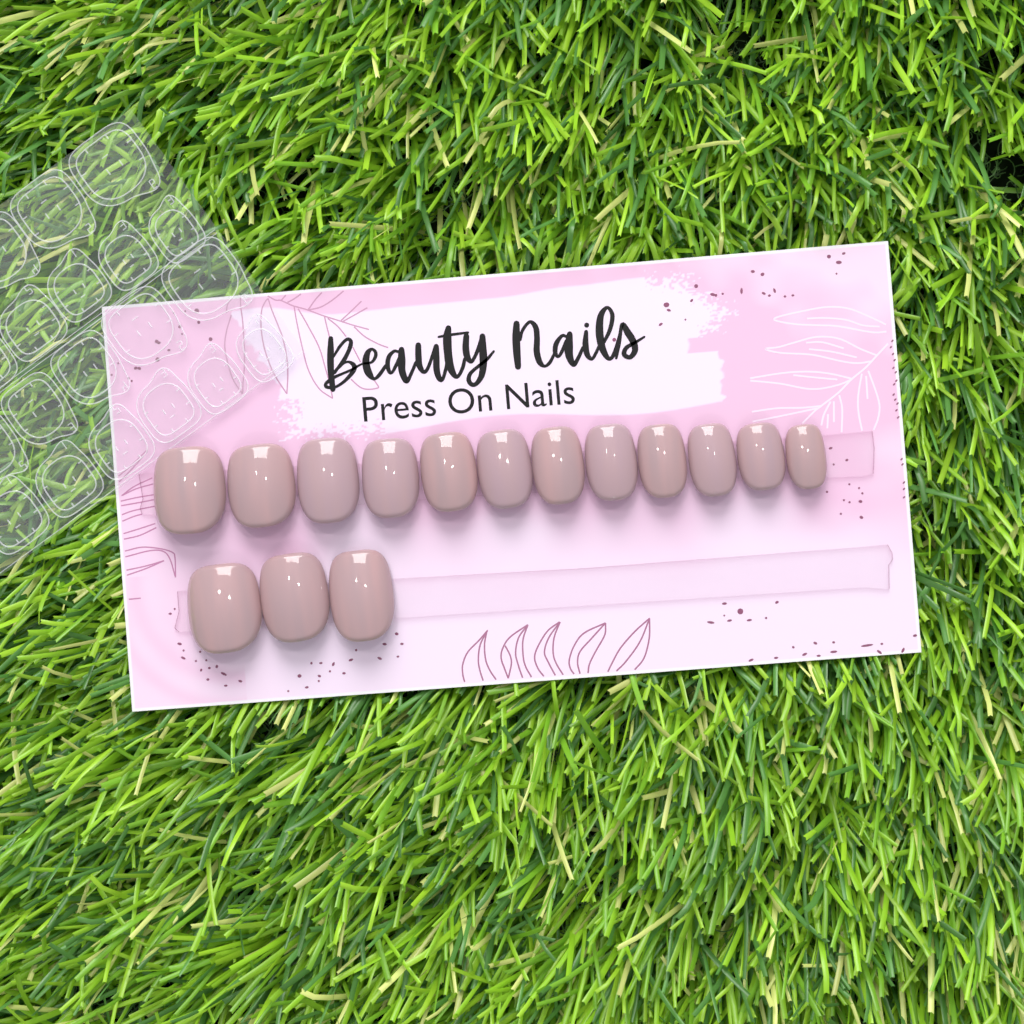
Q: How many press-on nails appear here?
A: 15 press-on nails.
